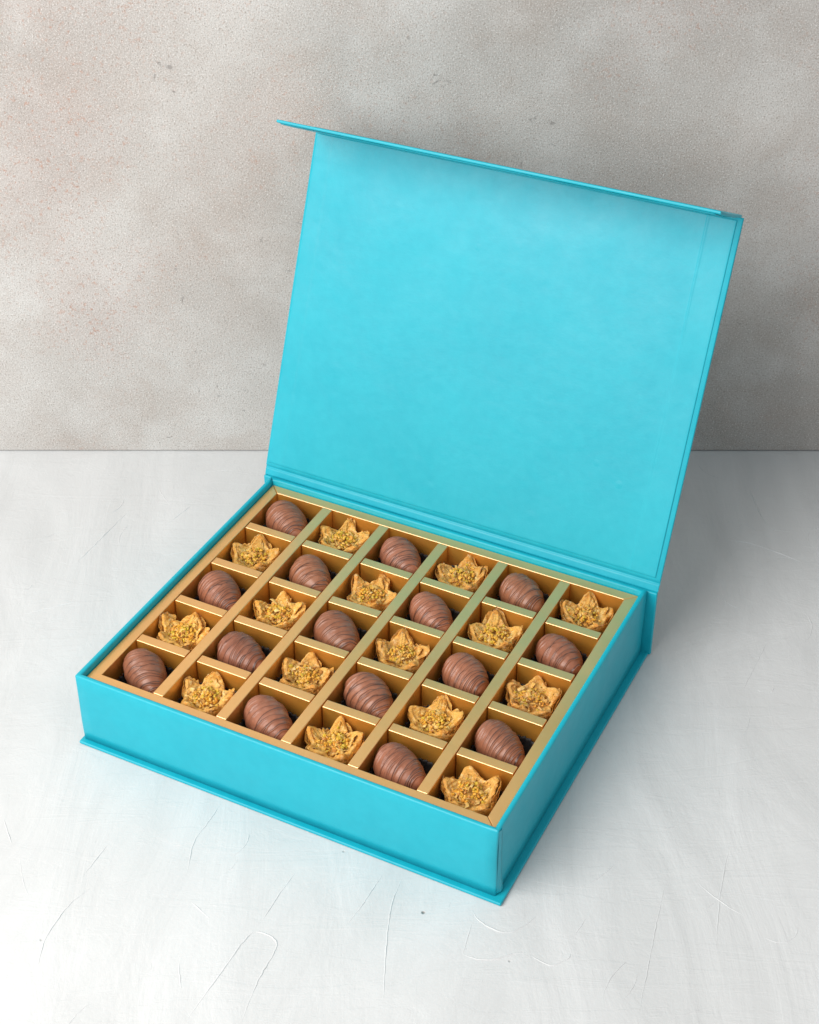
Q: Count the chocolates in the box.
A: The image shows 15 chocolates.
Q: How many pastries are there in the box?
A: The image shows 15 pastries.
